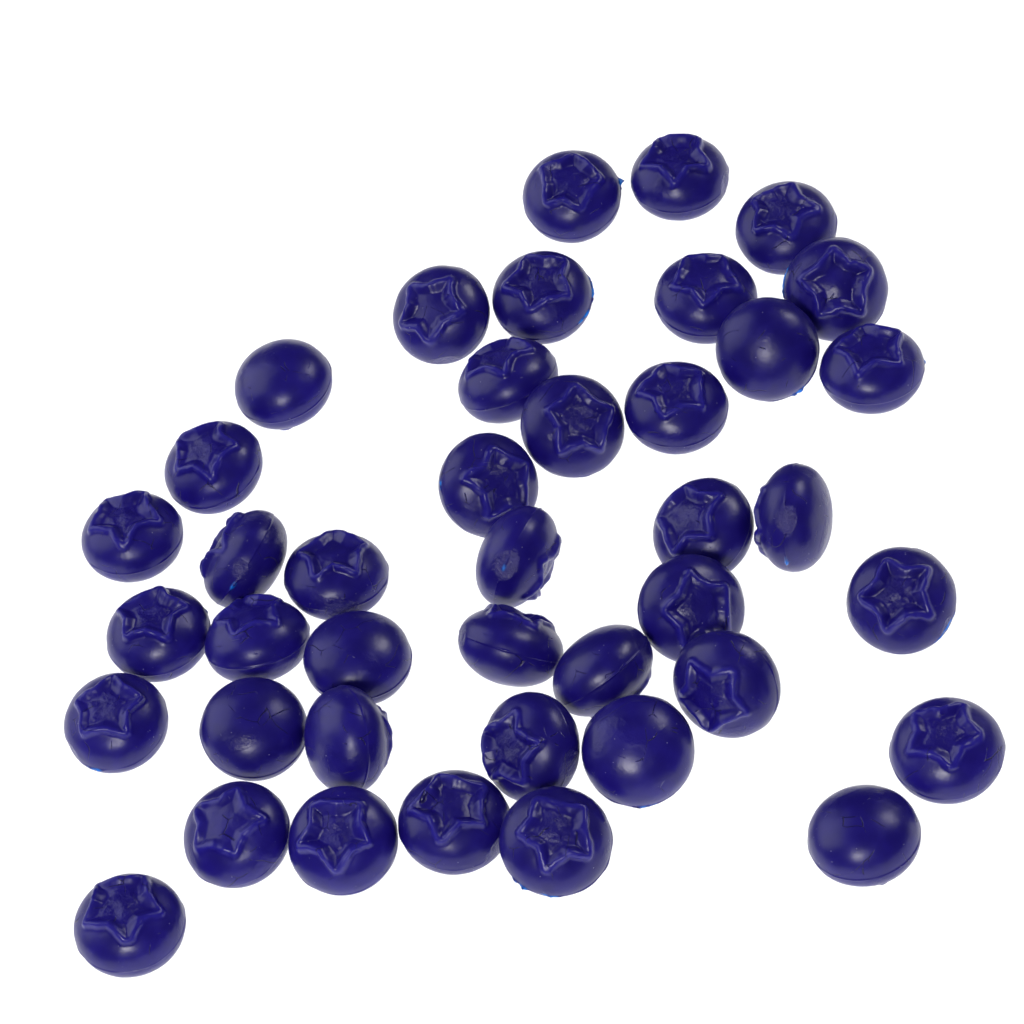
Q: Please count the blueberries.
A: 41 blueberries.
